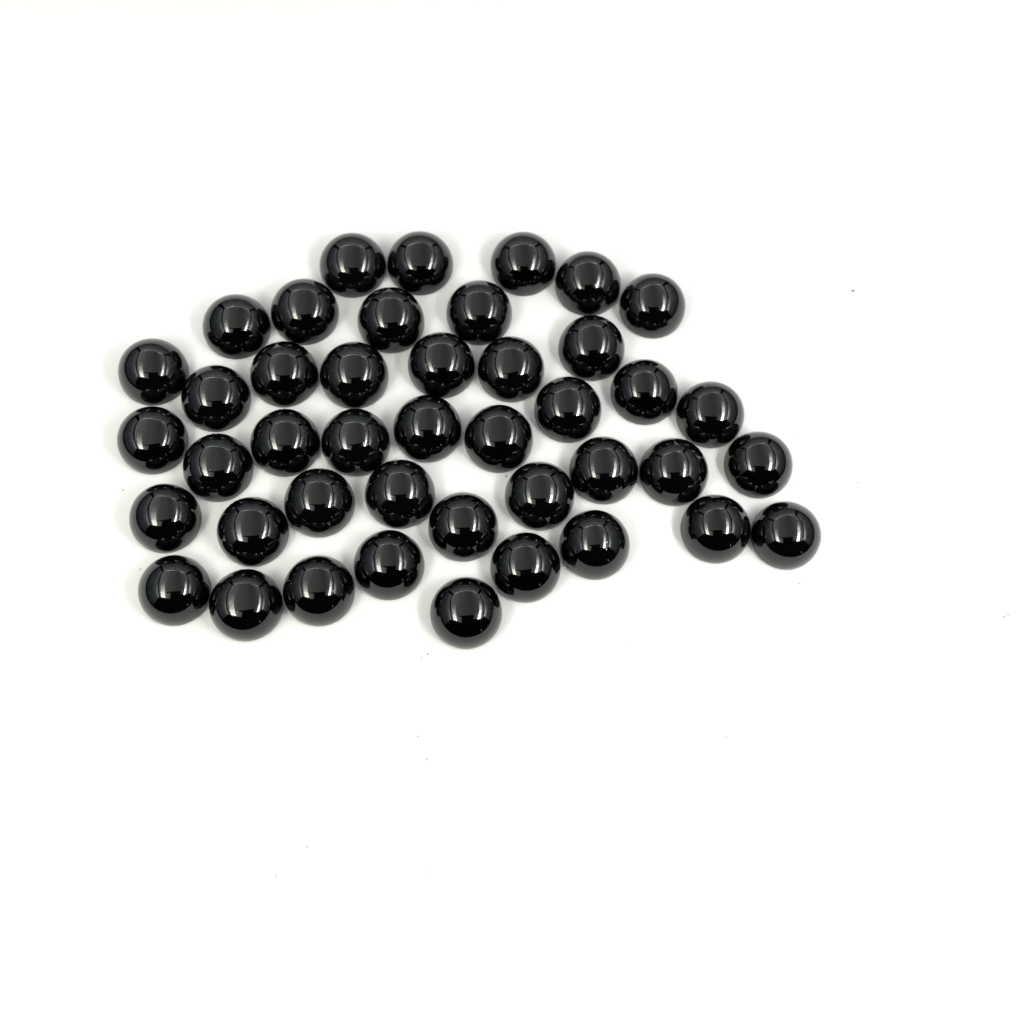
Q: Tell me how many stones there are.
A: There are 43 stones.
